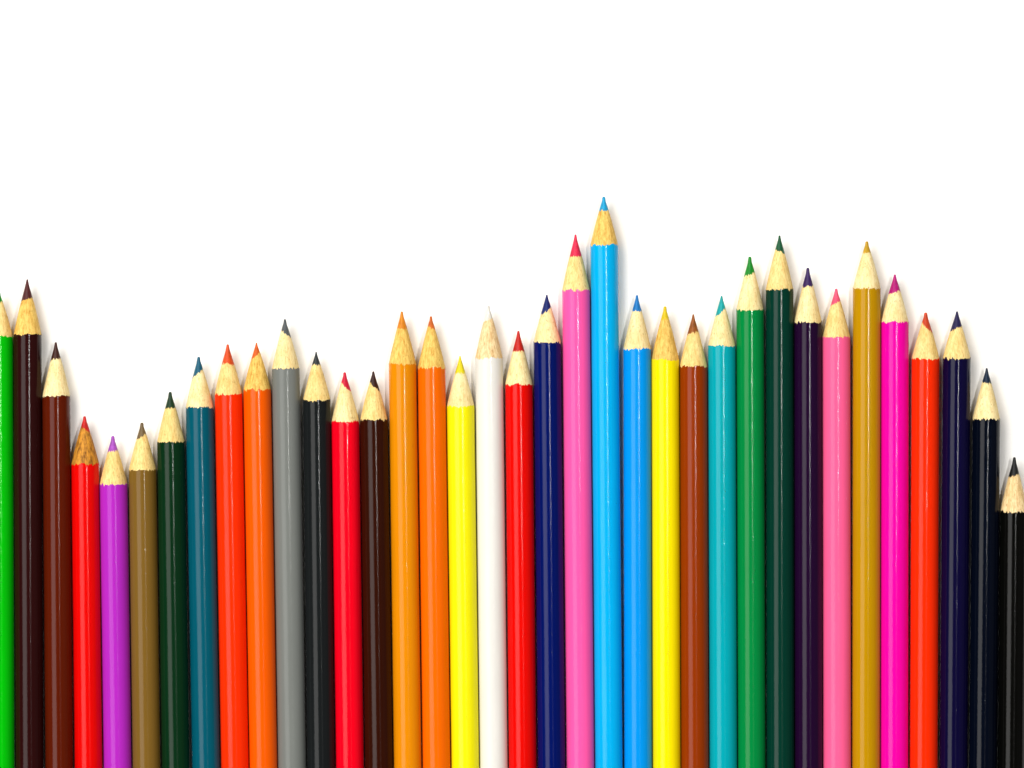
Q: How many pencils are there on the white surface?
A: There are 36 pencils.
